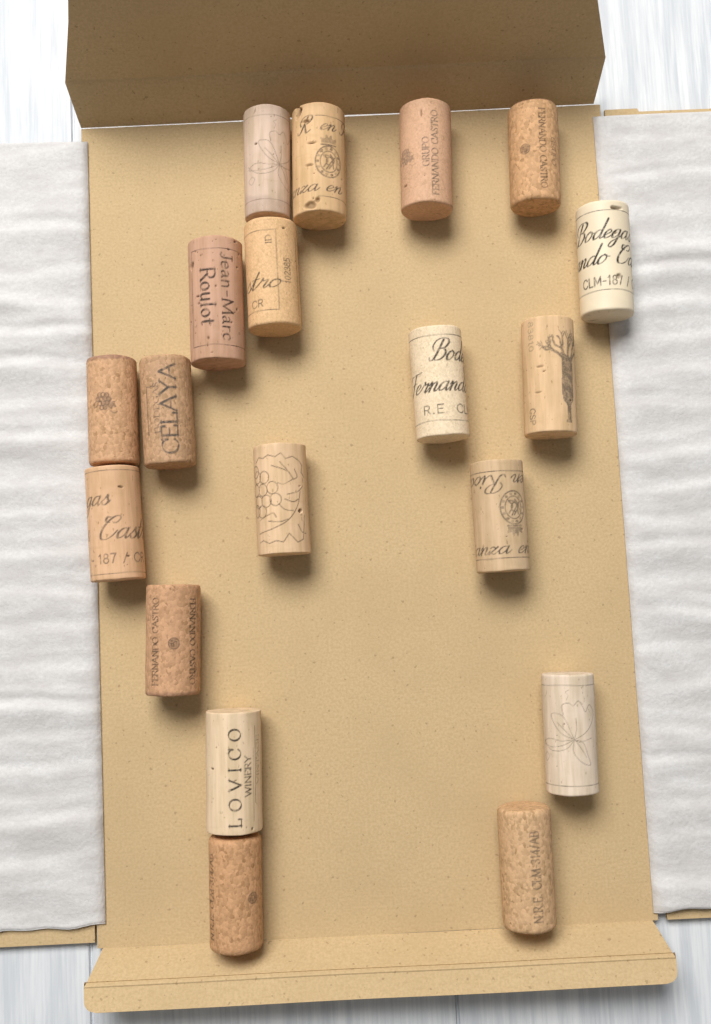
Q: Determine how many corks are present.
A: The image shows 19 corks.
